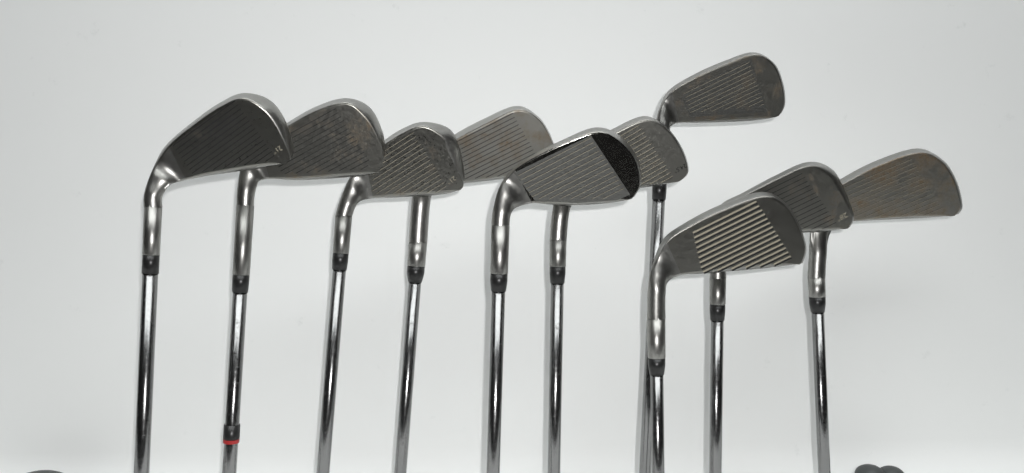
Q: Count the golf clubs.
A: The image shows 10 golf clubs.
